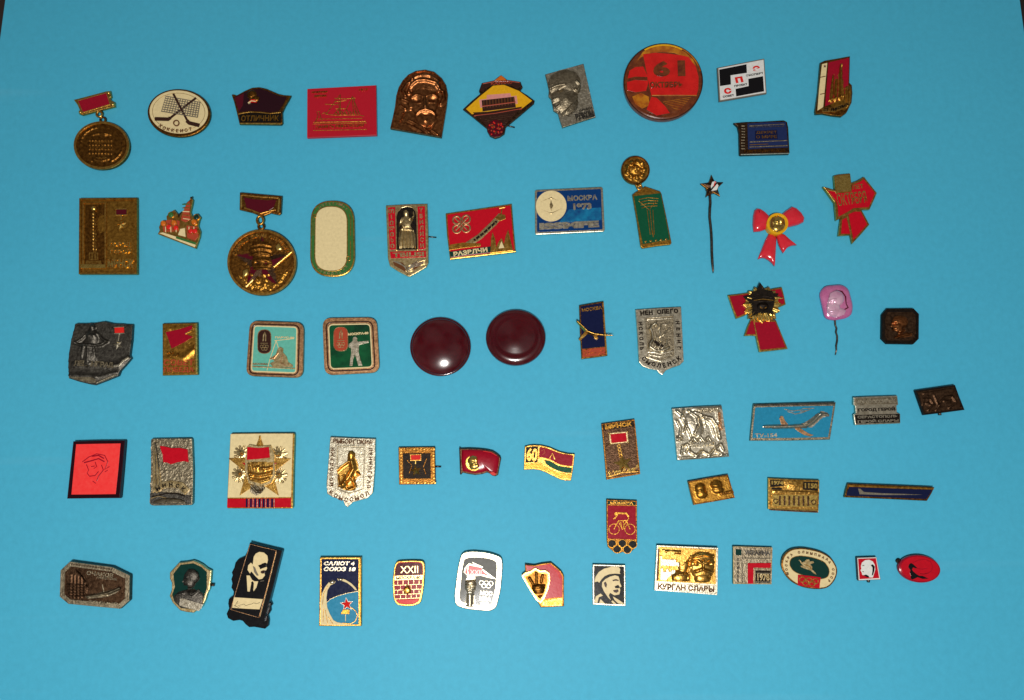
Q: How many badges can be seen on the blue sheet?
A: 62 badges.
